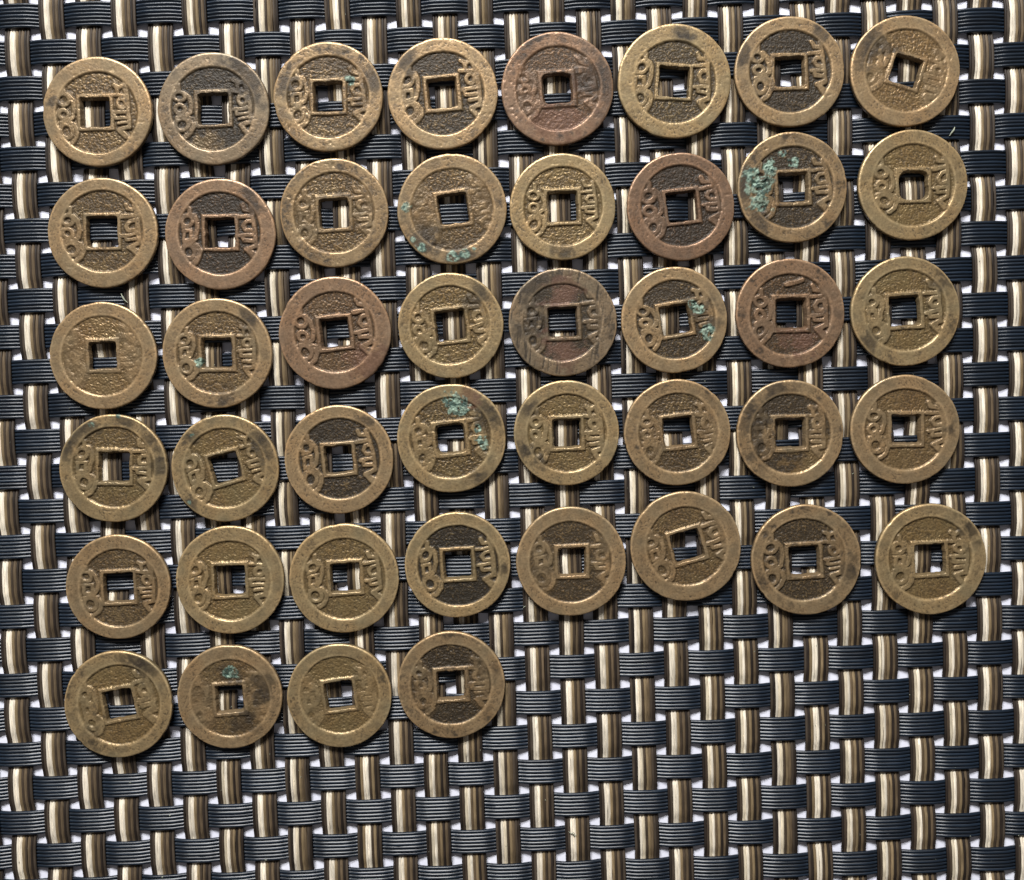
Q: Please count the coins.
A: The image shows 44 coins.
